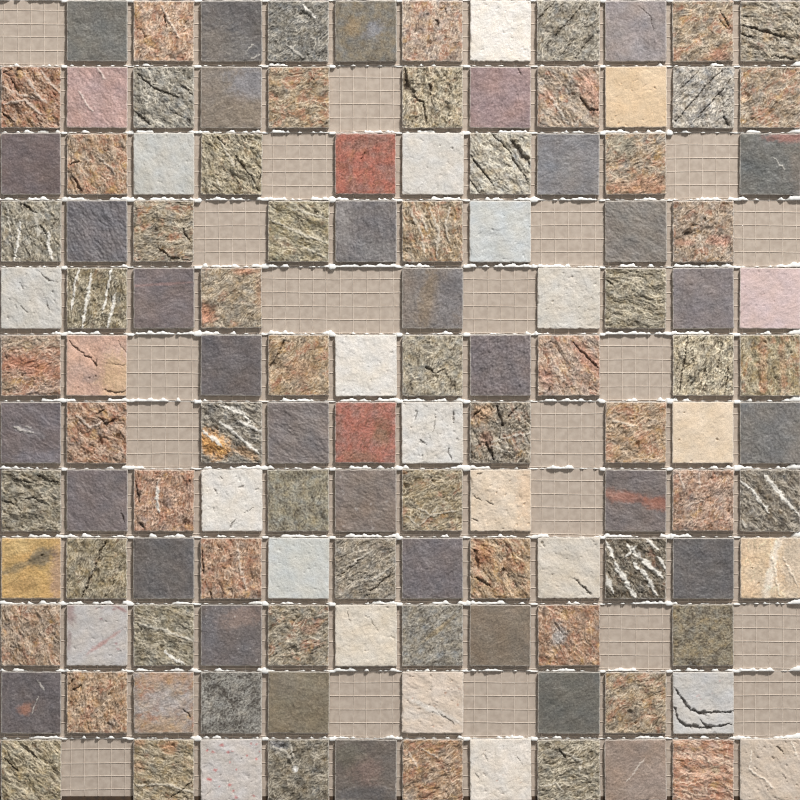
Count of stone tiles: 123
